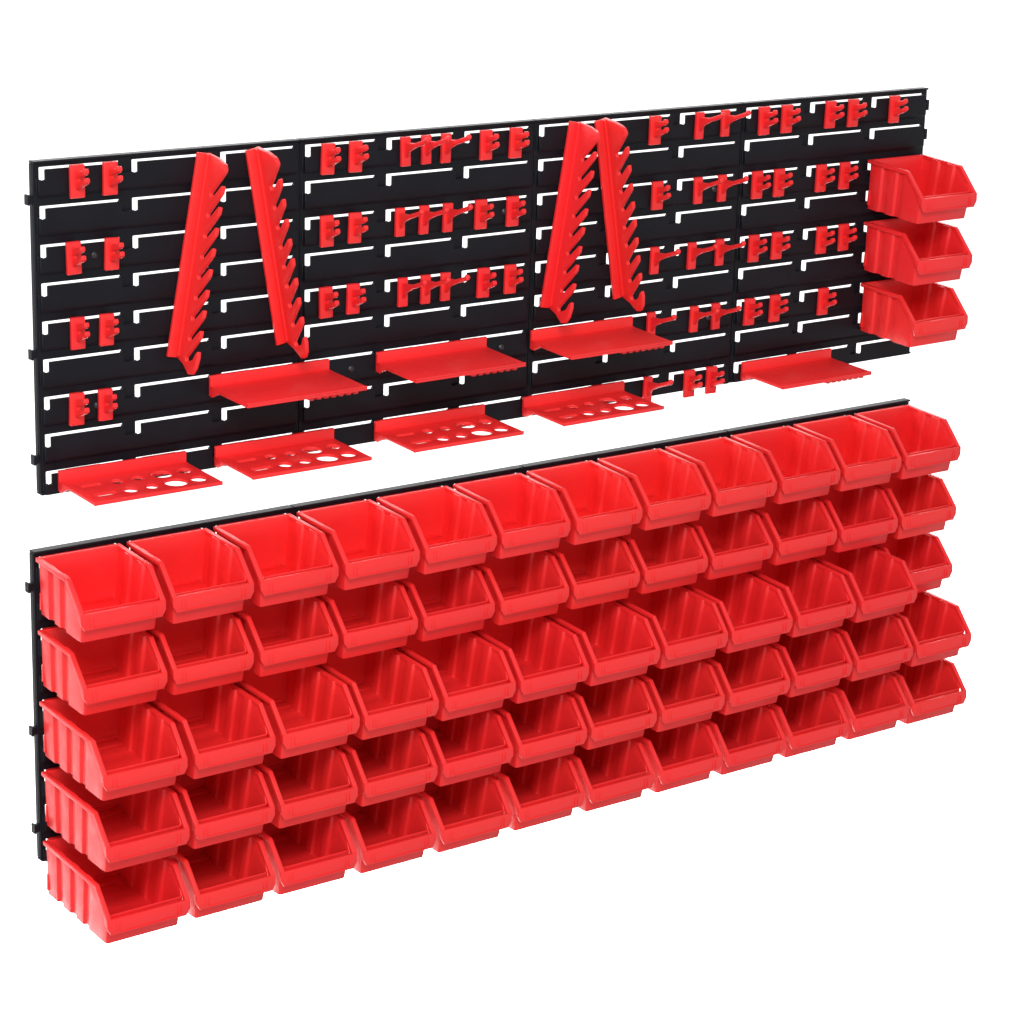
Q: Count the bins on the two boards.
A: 63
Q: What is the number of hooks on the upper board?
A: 60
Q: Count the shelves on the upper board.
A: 8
